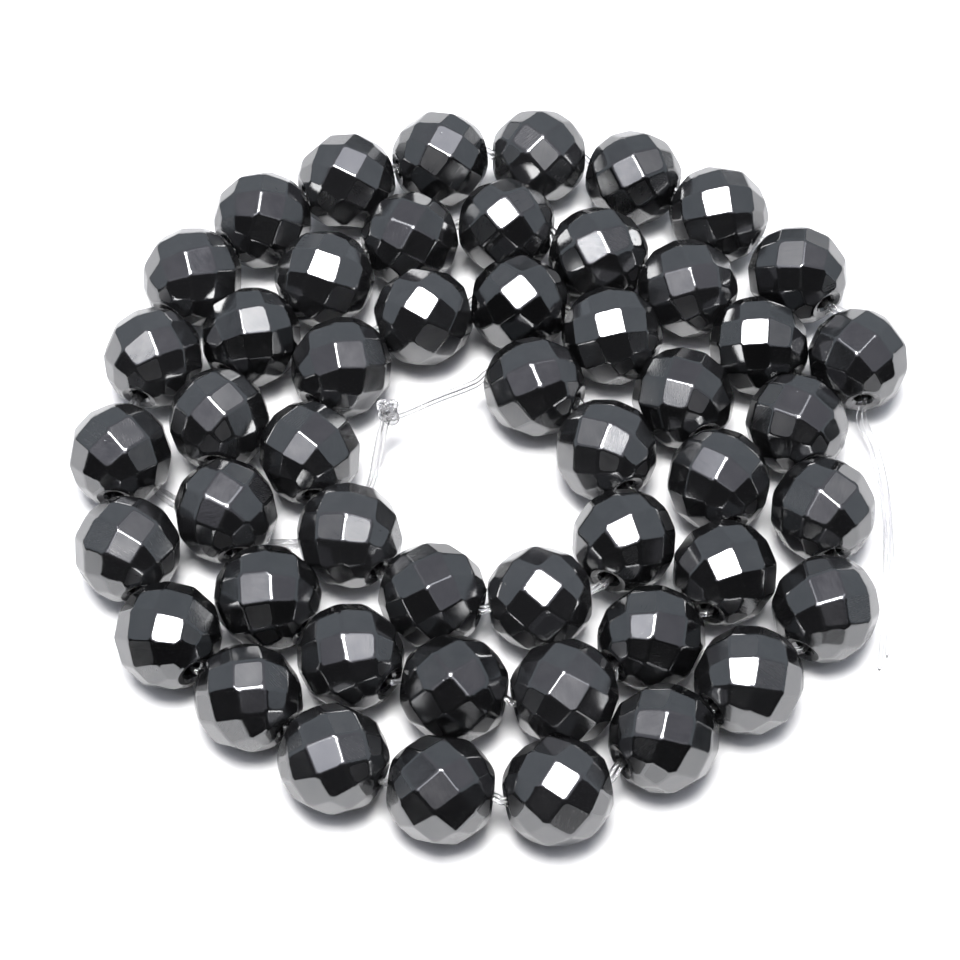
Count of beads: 50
